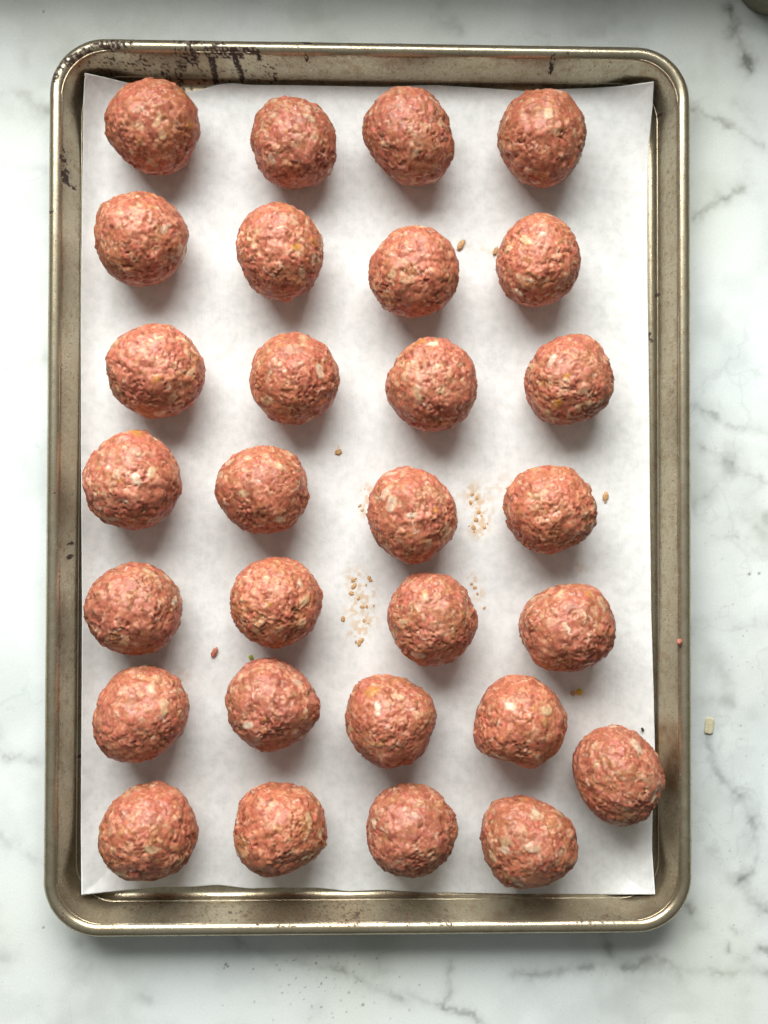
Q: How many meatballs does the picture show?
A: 29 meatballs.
